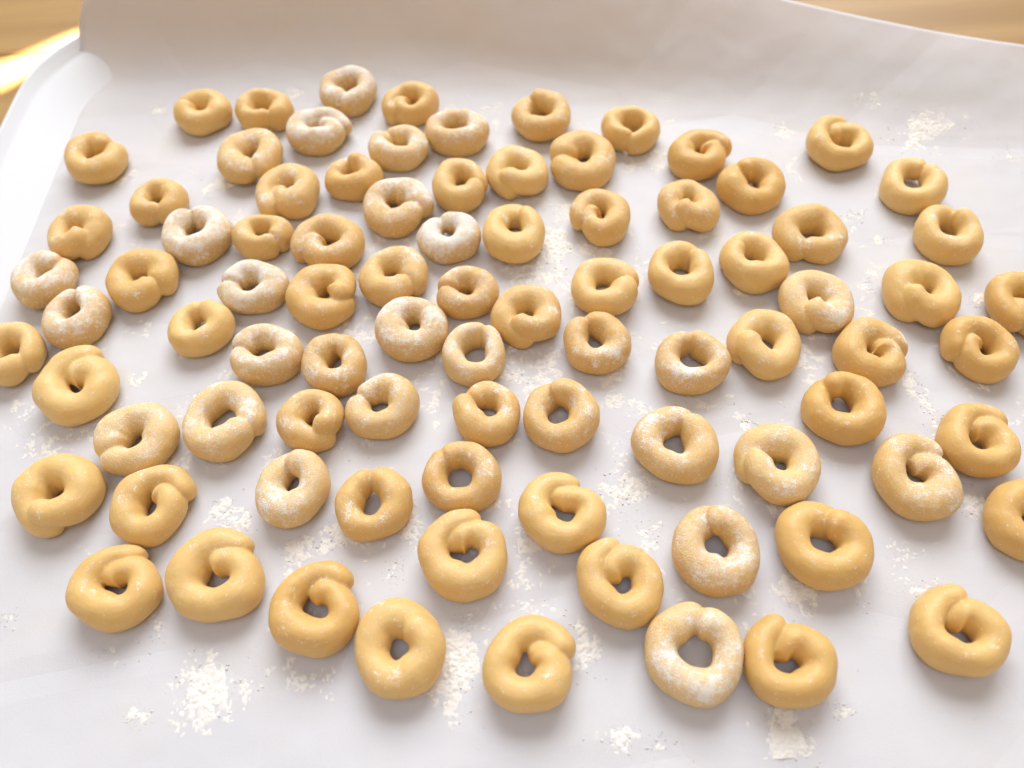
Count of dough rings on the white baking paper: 88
